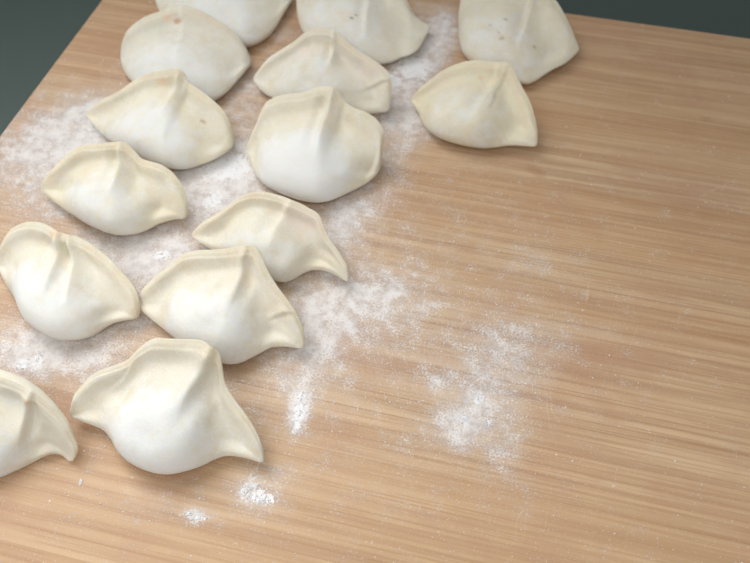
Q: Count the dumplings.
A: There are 14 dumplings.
